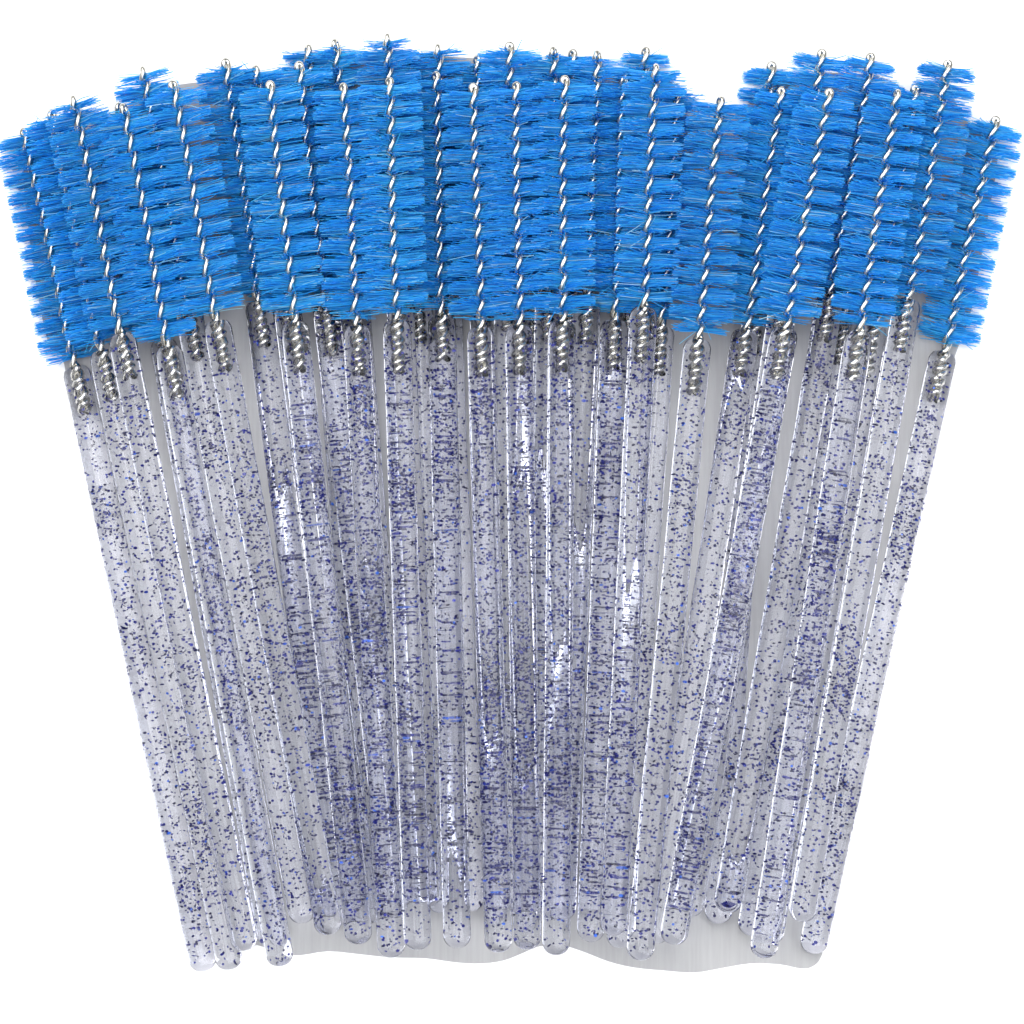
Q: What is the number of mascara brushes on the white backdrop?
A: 44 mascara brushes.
